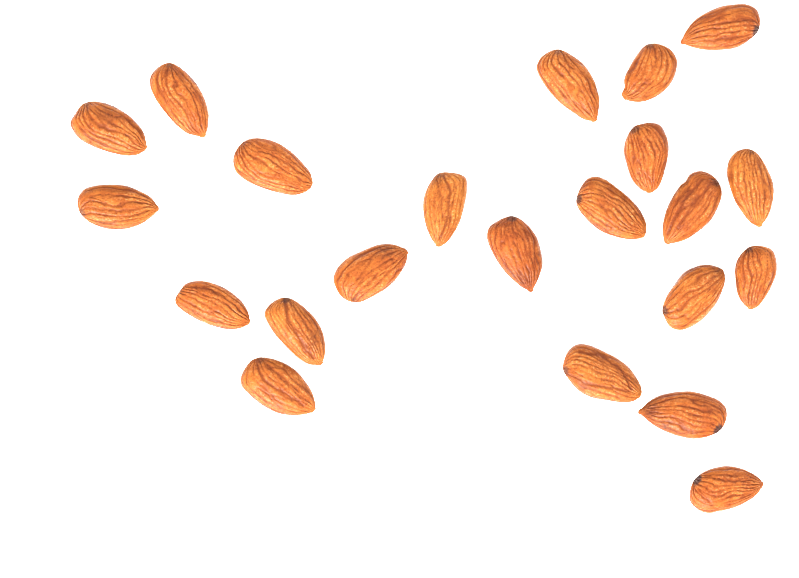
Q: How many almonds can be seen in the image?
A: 22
